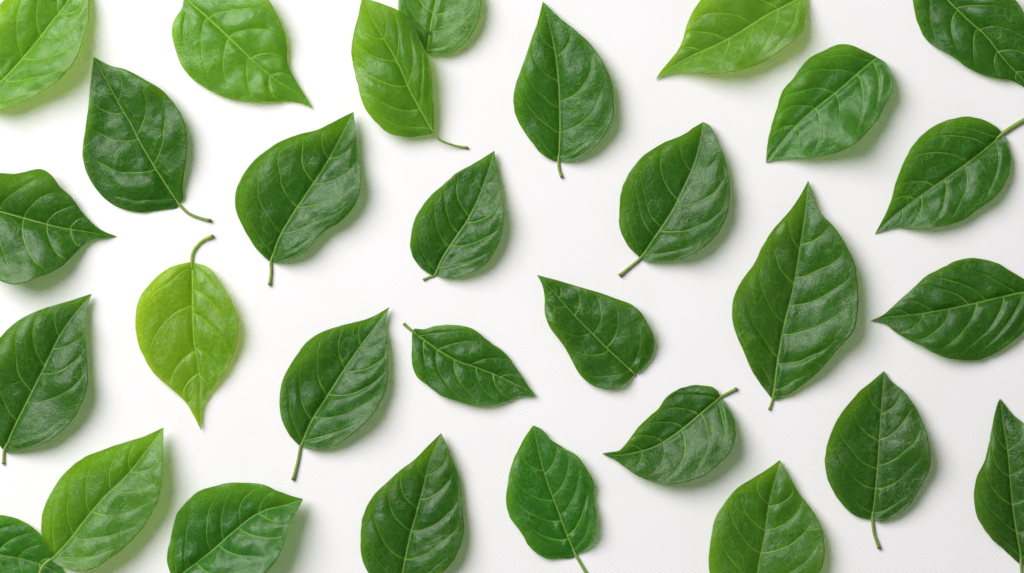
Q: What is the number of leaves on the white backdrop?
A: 30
